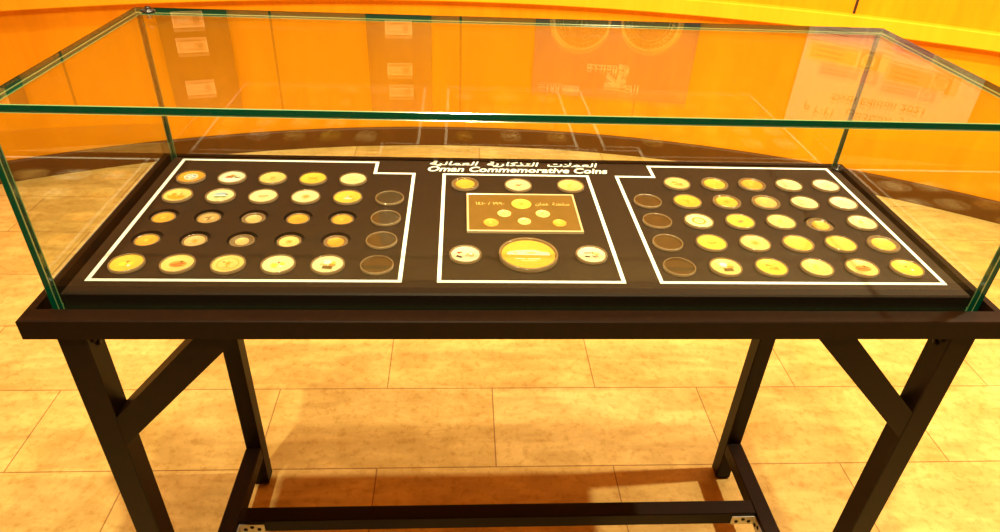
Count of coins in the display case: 62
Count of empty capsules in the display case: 8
